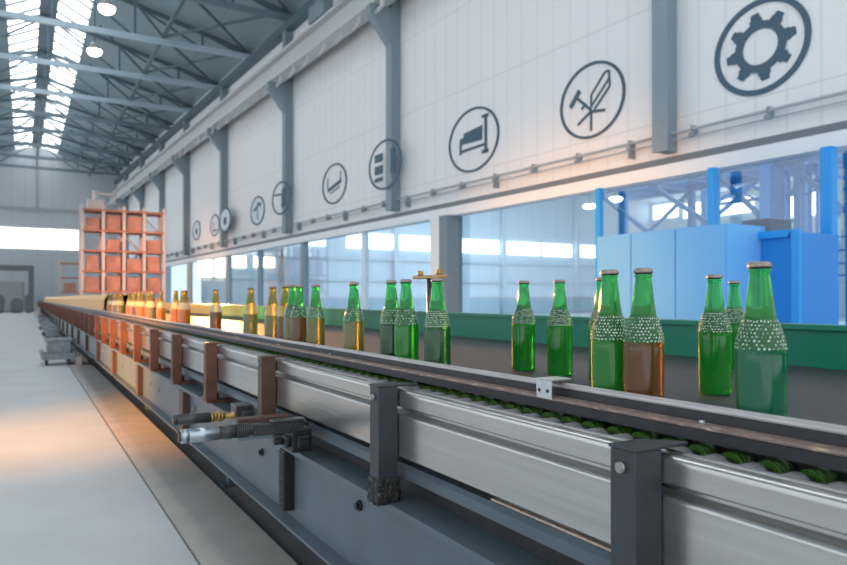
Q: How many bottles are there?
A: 41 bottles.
